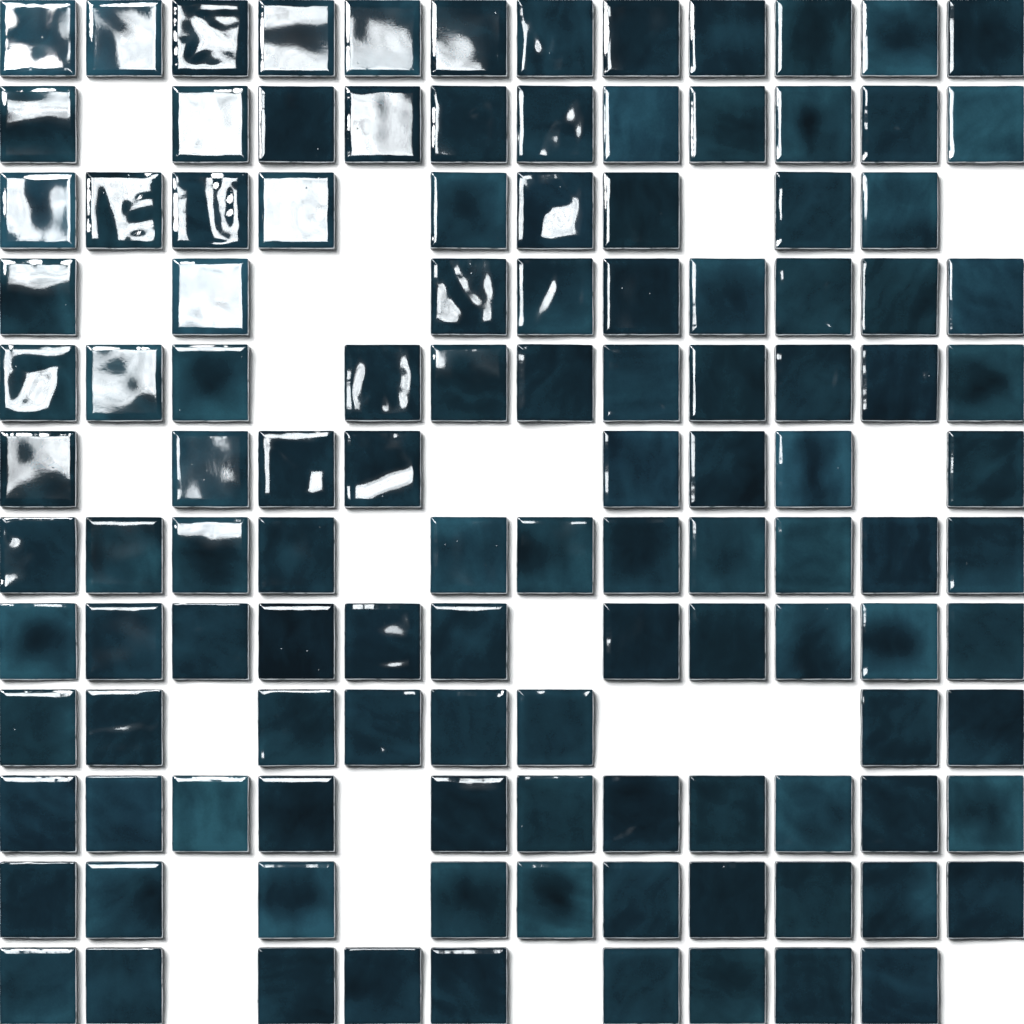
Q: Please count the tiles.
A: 120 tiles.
